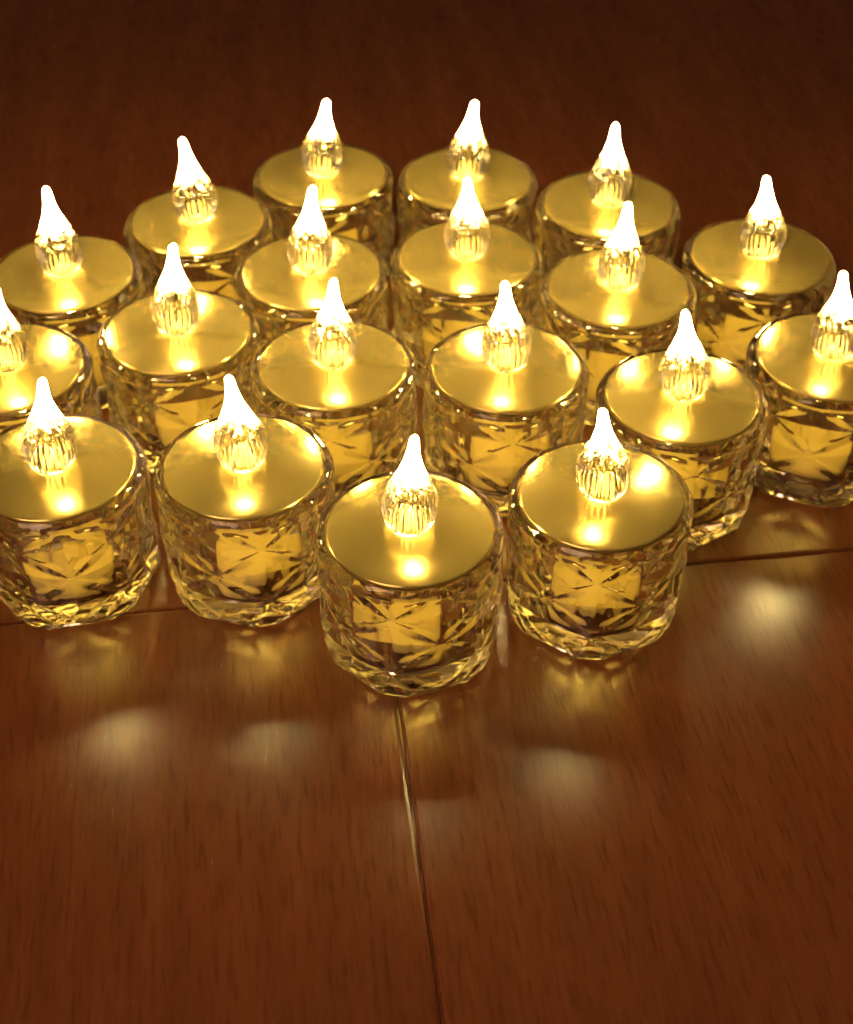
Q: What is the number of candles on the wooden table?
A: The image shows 19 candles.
